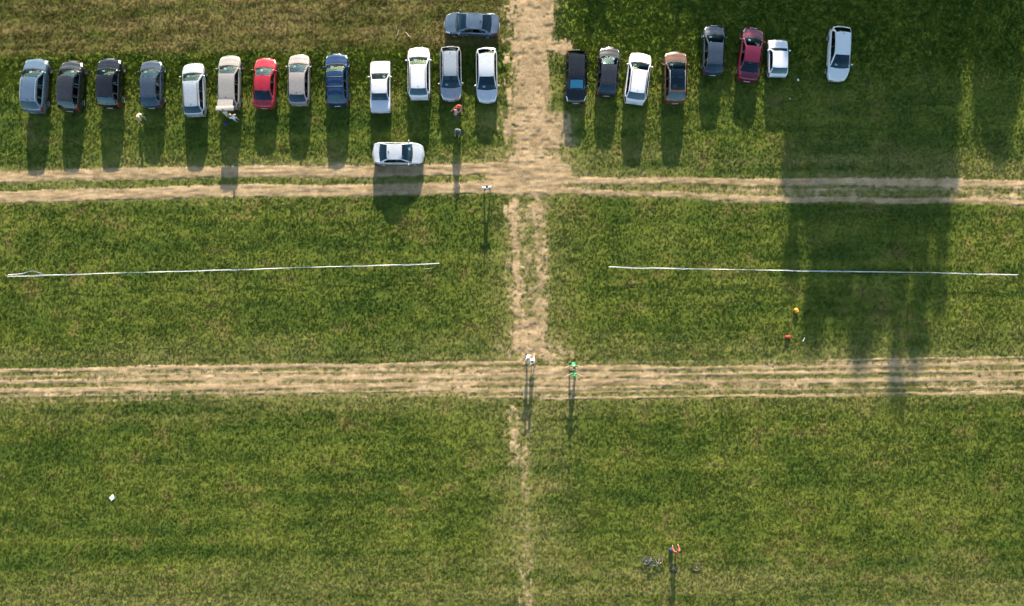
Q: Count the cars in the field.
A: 23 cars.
